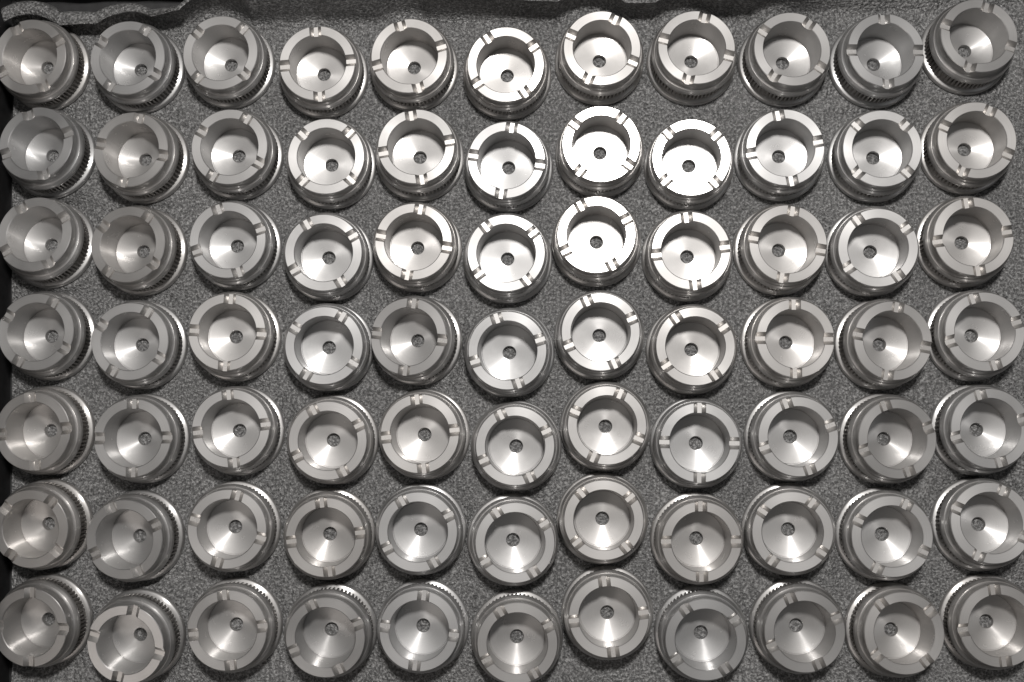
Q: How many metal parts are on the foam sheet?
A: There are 77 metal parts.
